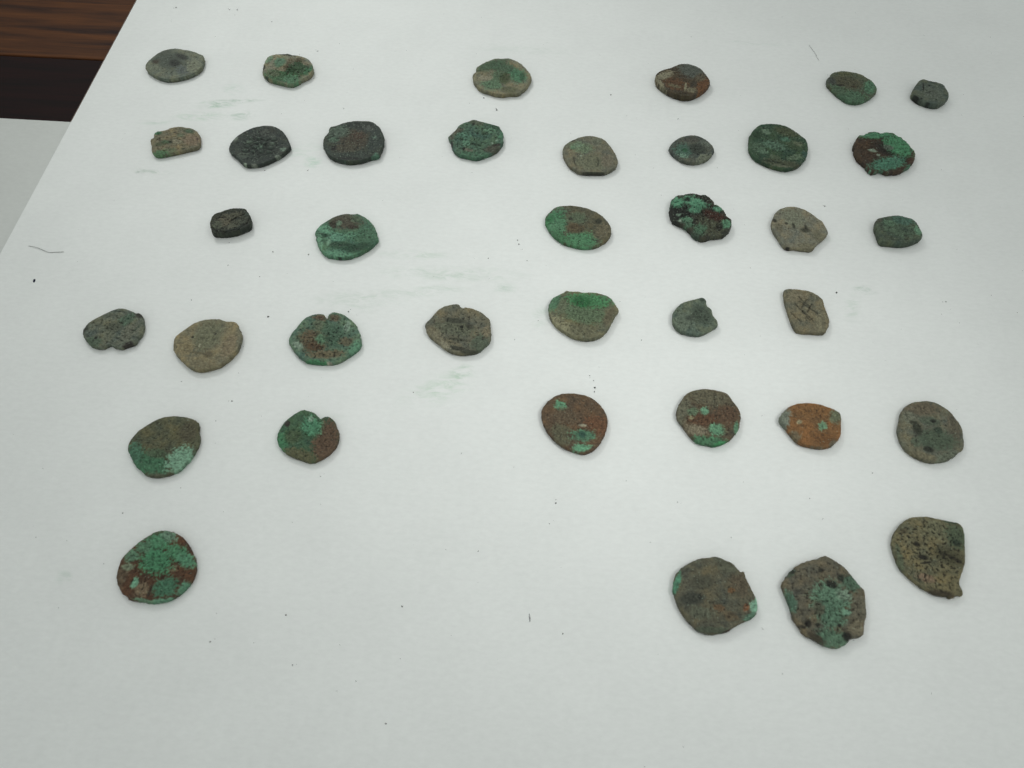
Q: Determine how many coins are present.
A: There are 37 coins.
